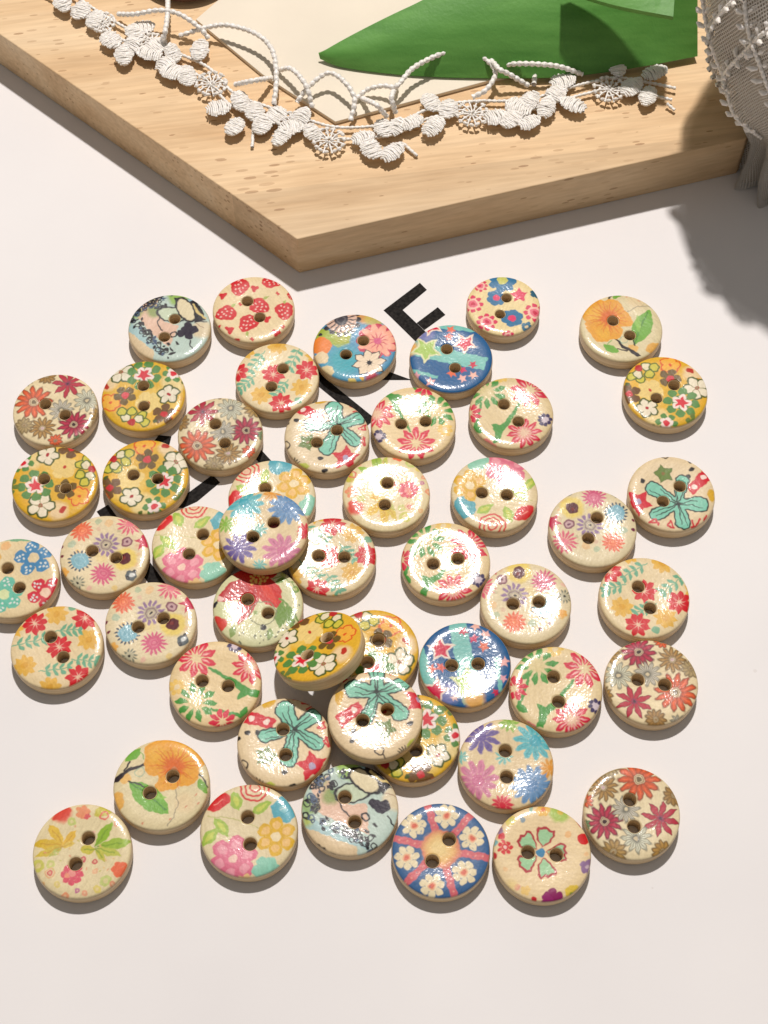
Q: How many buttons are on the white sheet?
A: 49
